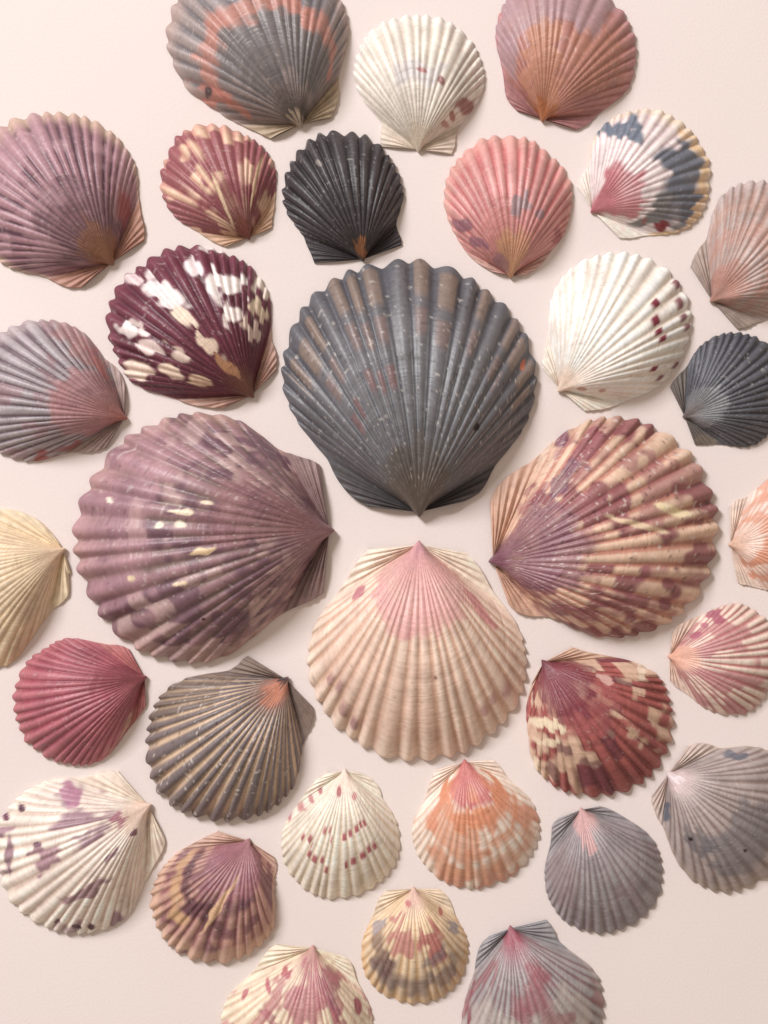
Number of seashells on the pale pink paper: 32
